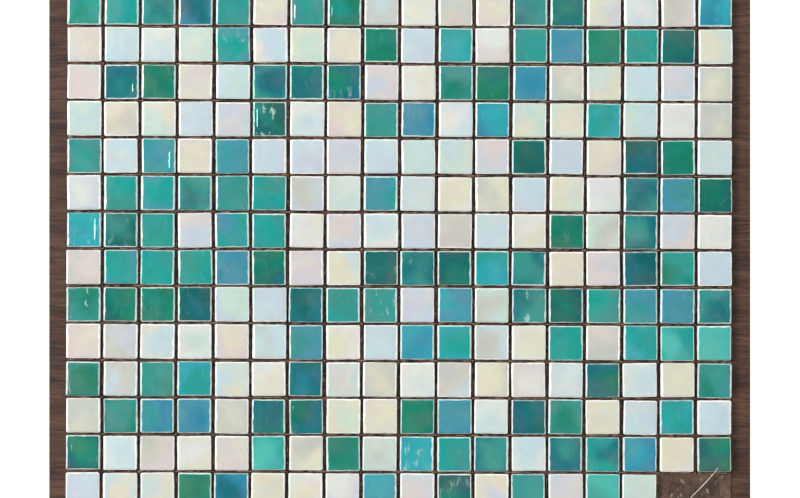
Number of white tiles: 132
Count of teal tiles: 118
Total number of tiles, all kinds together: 250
